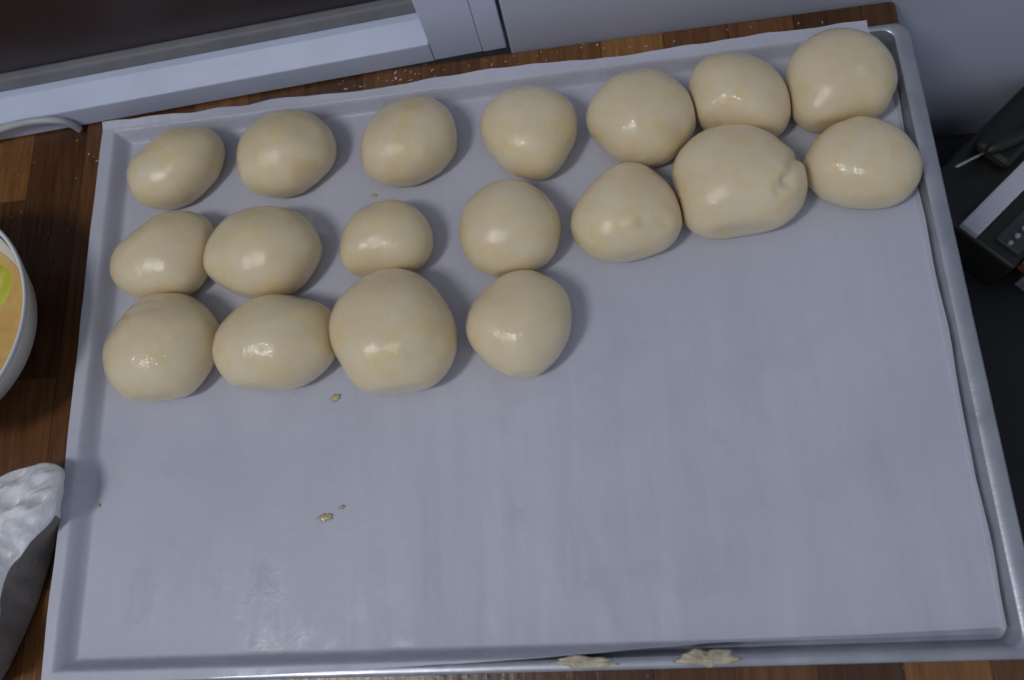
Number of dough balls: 18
